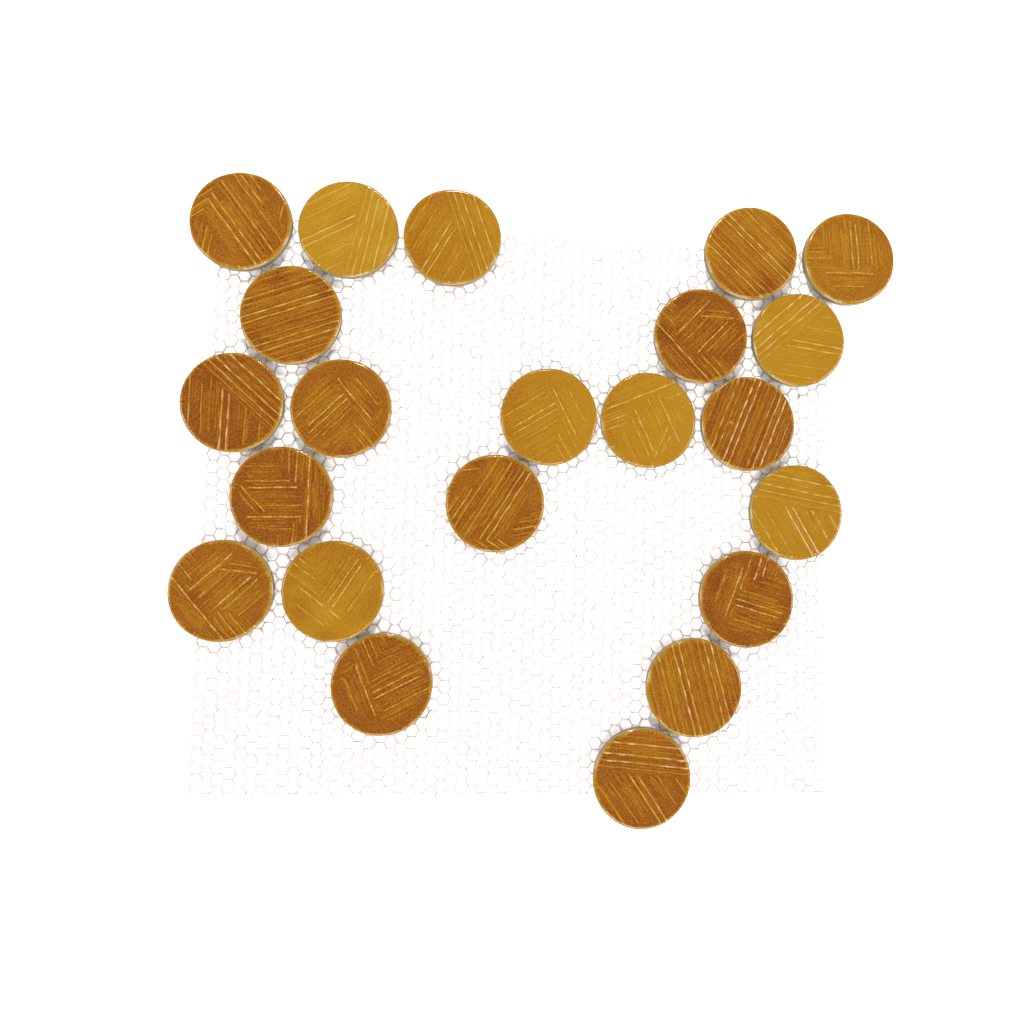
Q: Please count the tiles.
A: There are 22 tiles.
